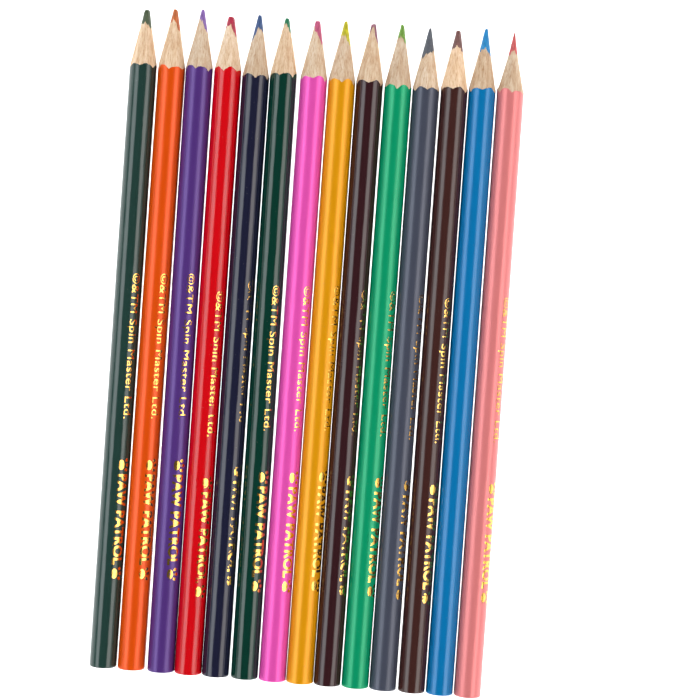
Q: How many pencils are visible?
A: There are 14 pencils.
